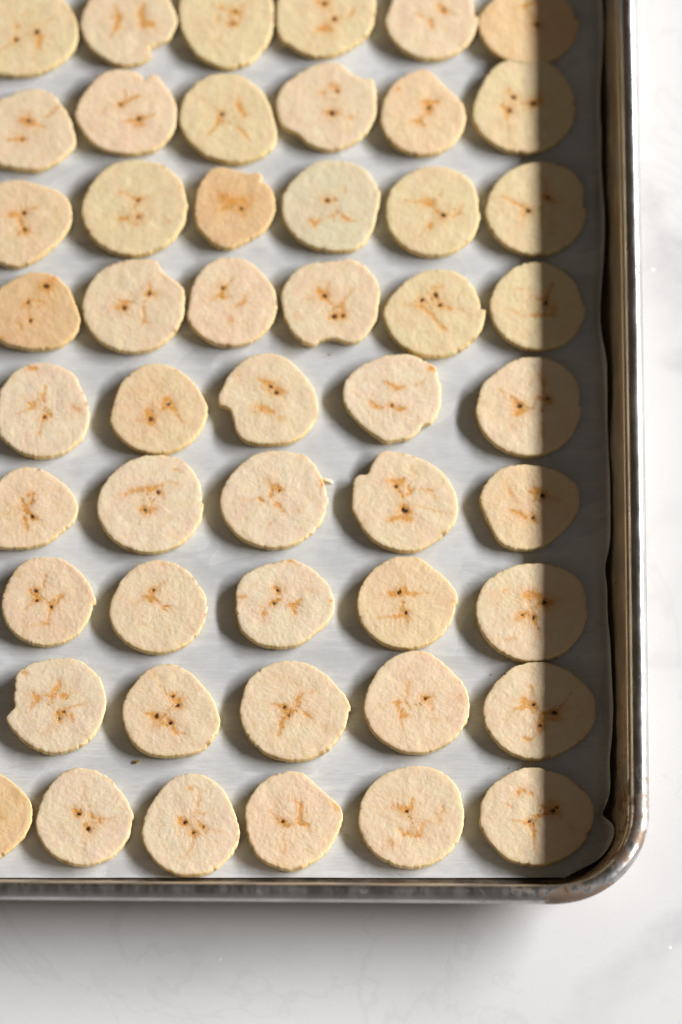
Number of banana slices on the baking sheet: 50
